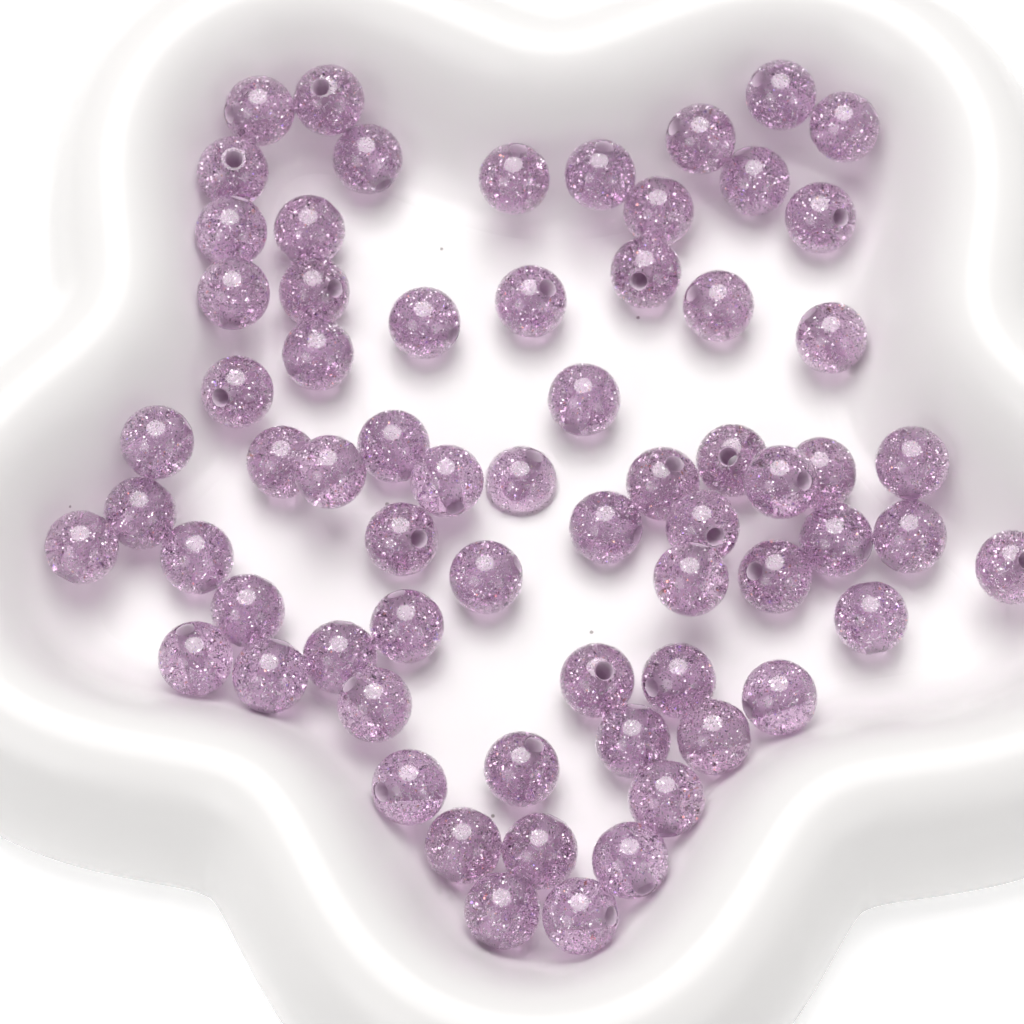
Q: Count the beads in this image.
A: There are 67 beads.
